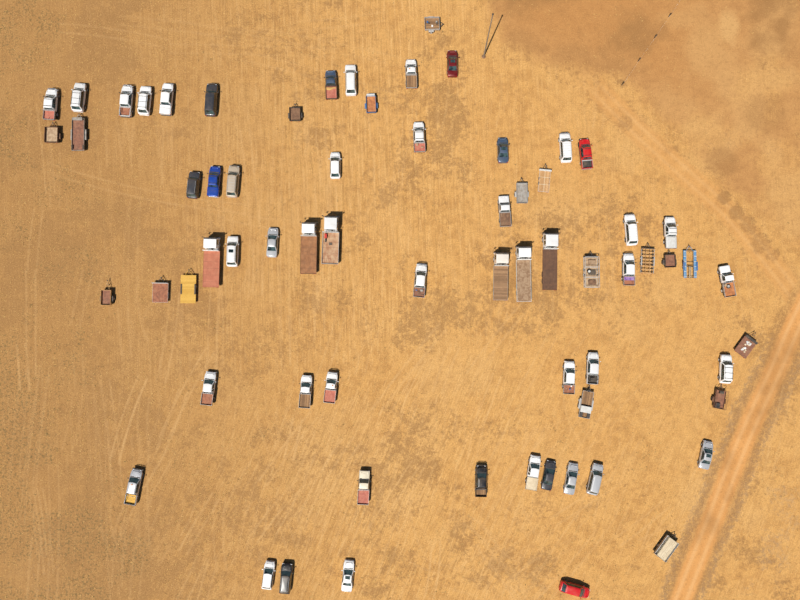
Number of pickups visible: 22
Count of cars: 22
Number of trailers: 18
